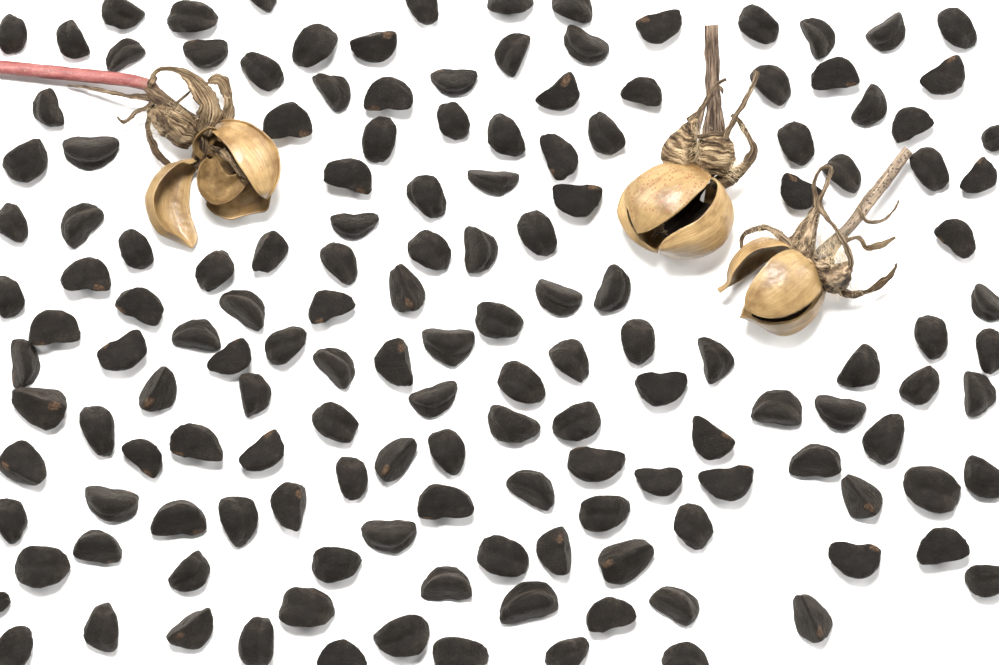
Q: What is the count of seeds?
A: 151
